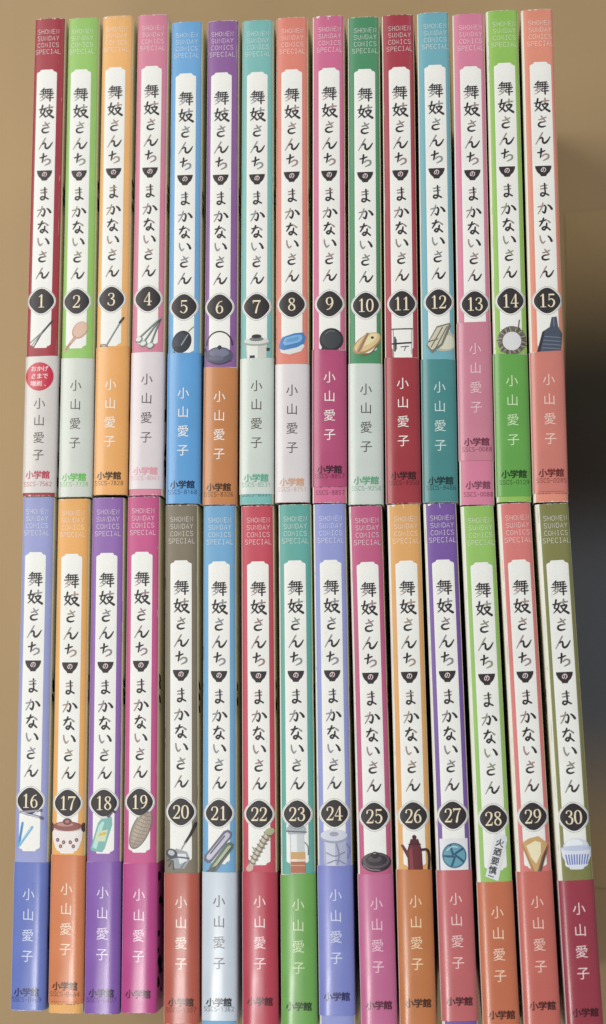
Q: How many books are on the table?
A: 30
